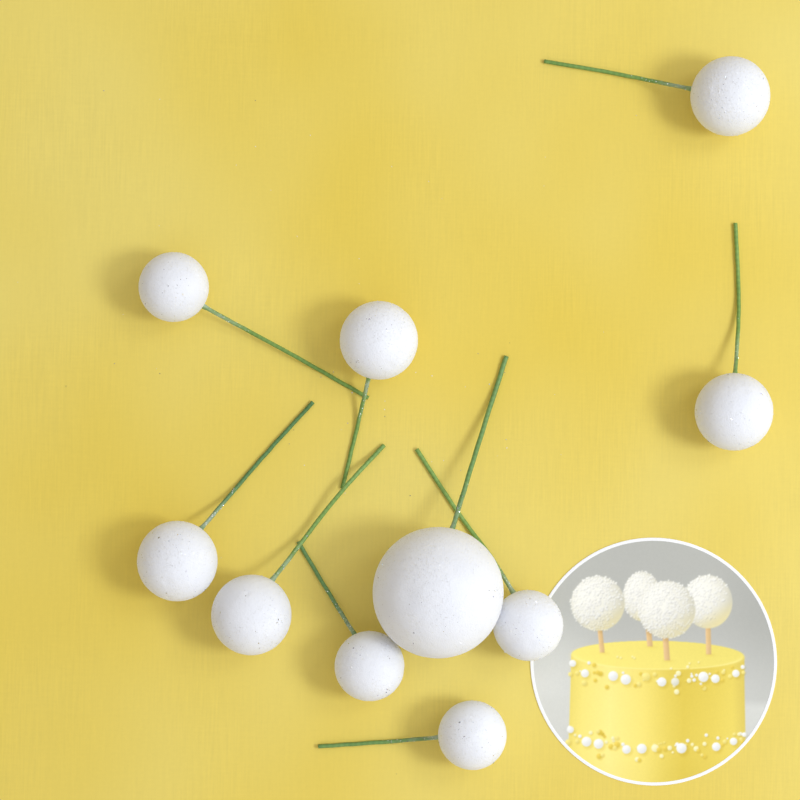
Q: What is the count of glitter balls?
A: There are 10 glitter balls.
